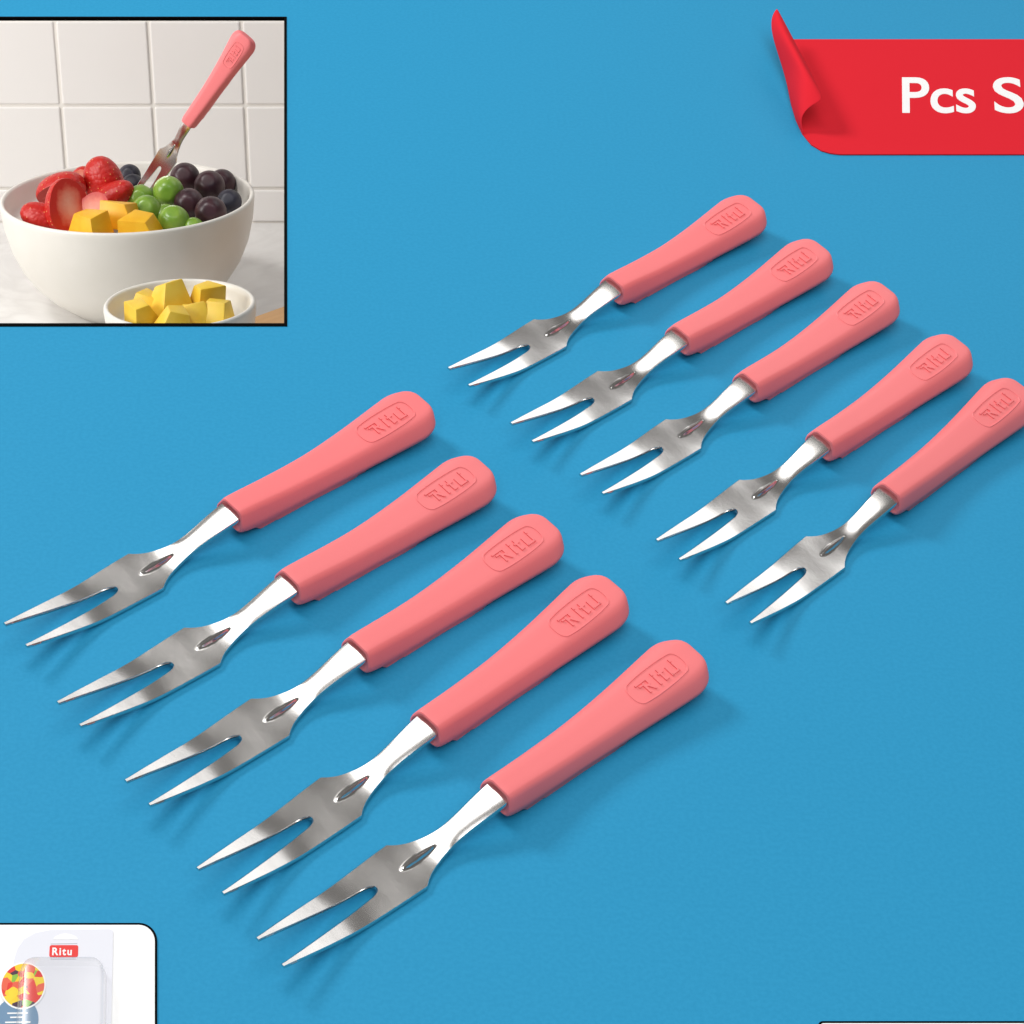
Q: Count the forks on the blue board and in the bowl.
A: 11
